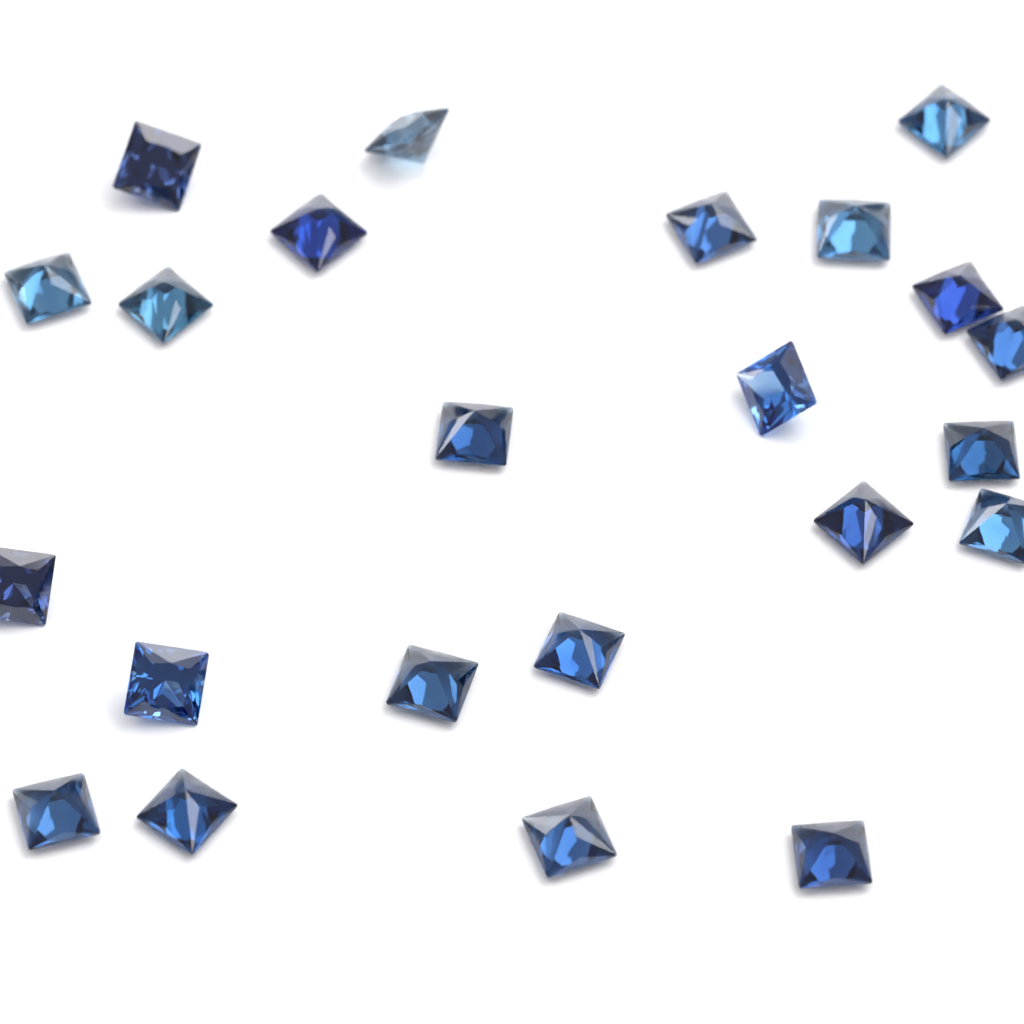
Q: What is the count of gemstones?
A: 23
